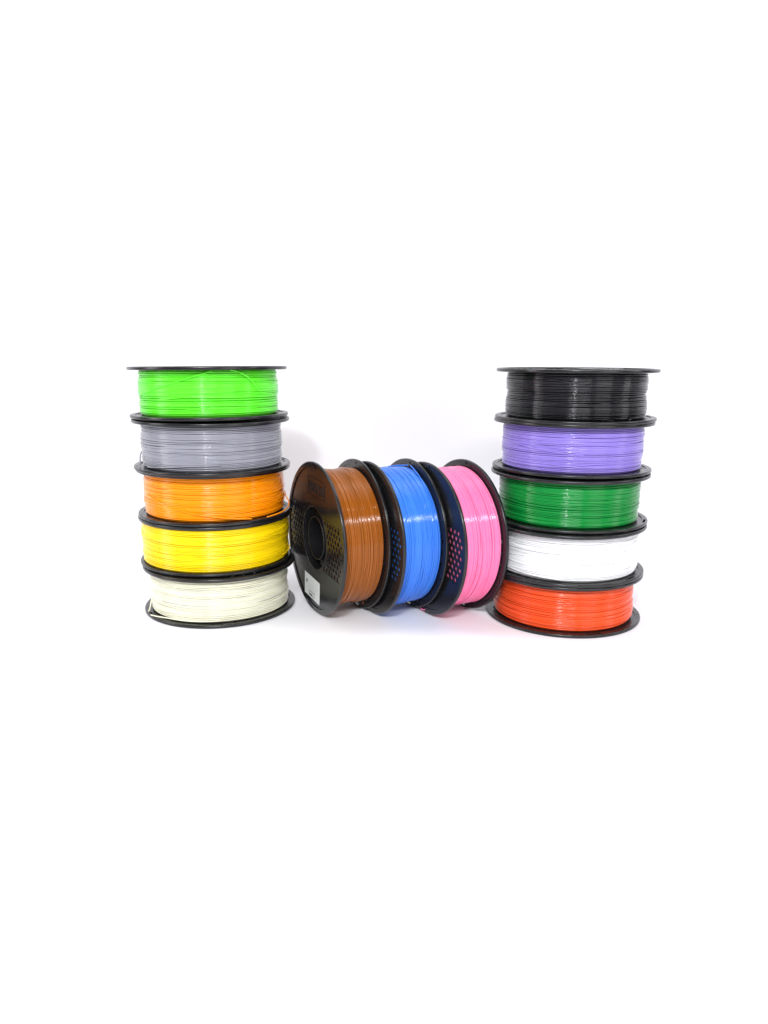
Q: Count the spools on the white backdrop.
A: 13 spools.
